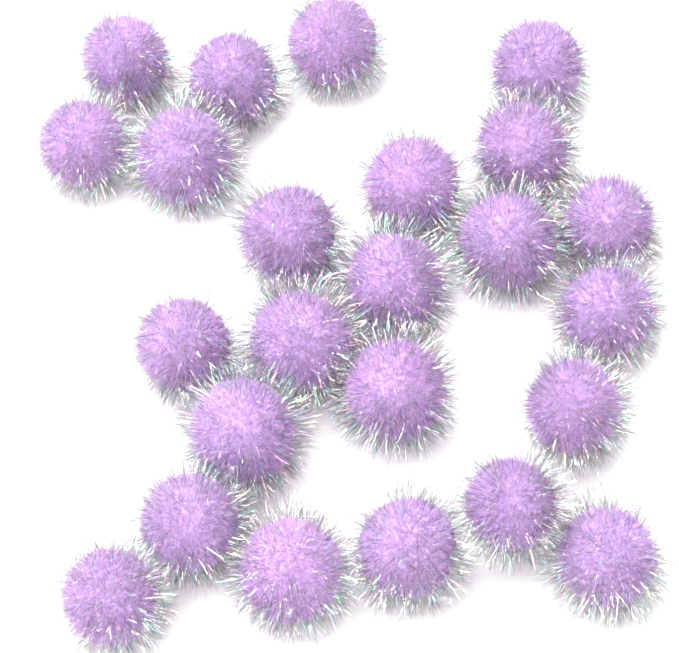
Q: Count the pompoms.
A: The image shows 24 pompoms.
